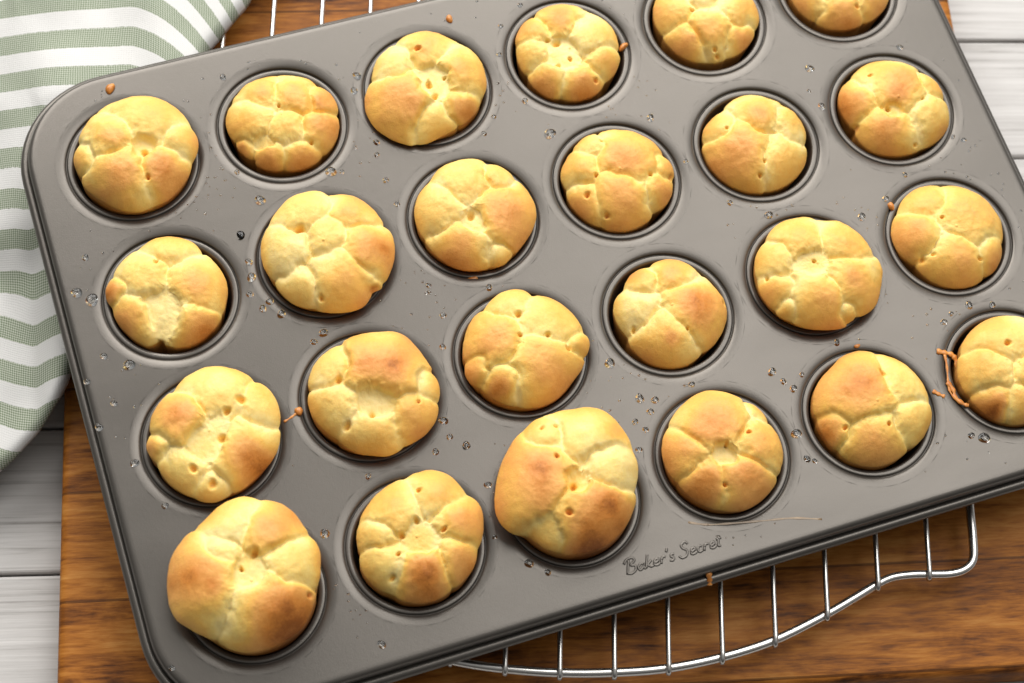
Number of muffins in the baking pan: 24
